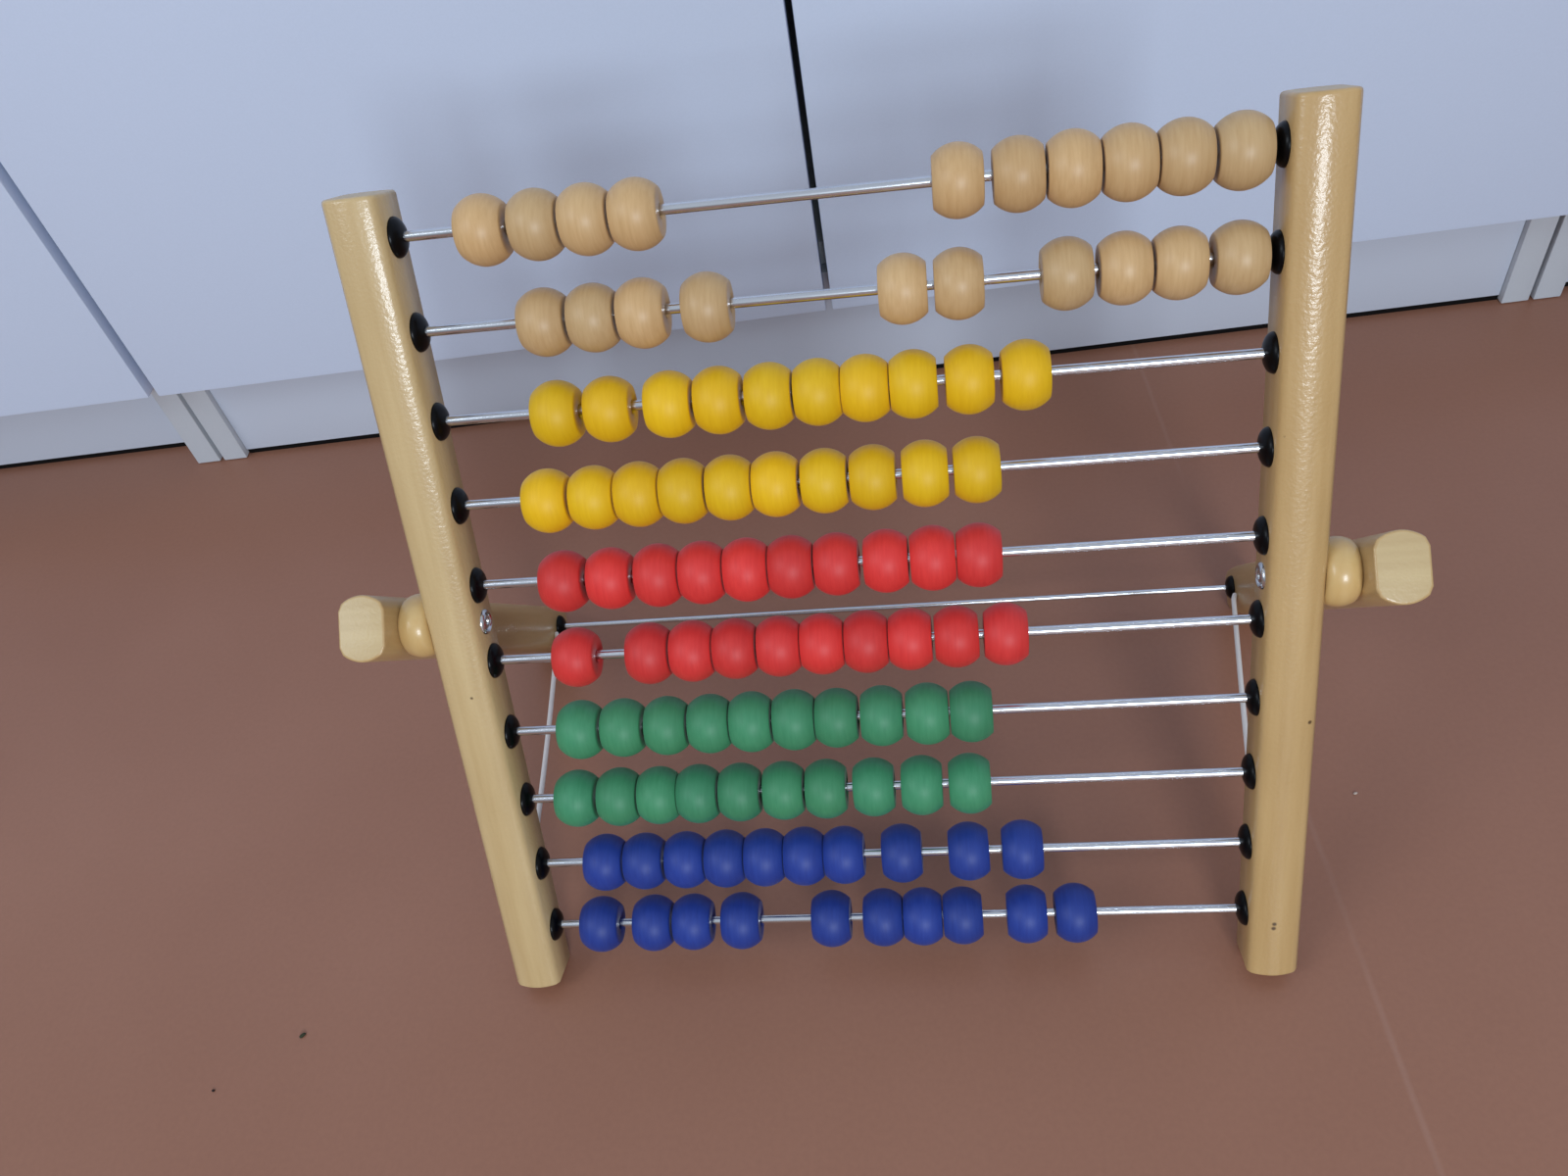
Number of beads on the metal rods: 100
